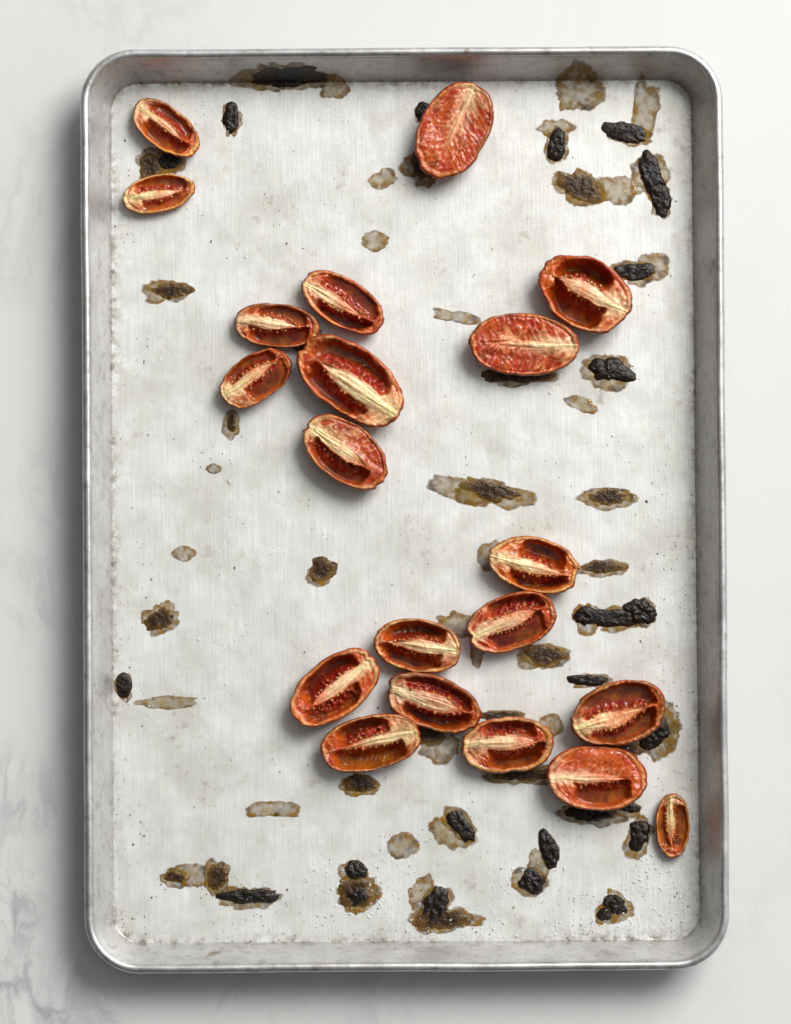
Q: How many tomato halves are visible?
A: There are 20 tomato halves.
